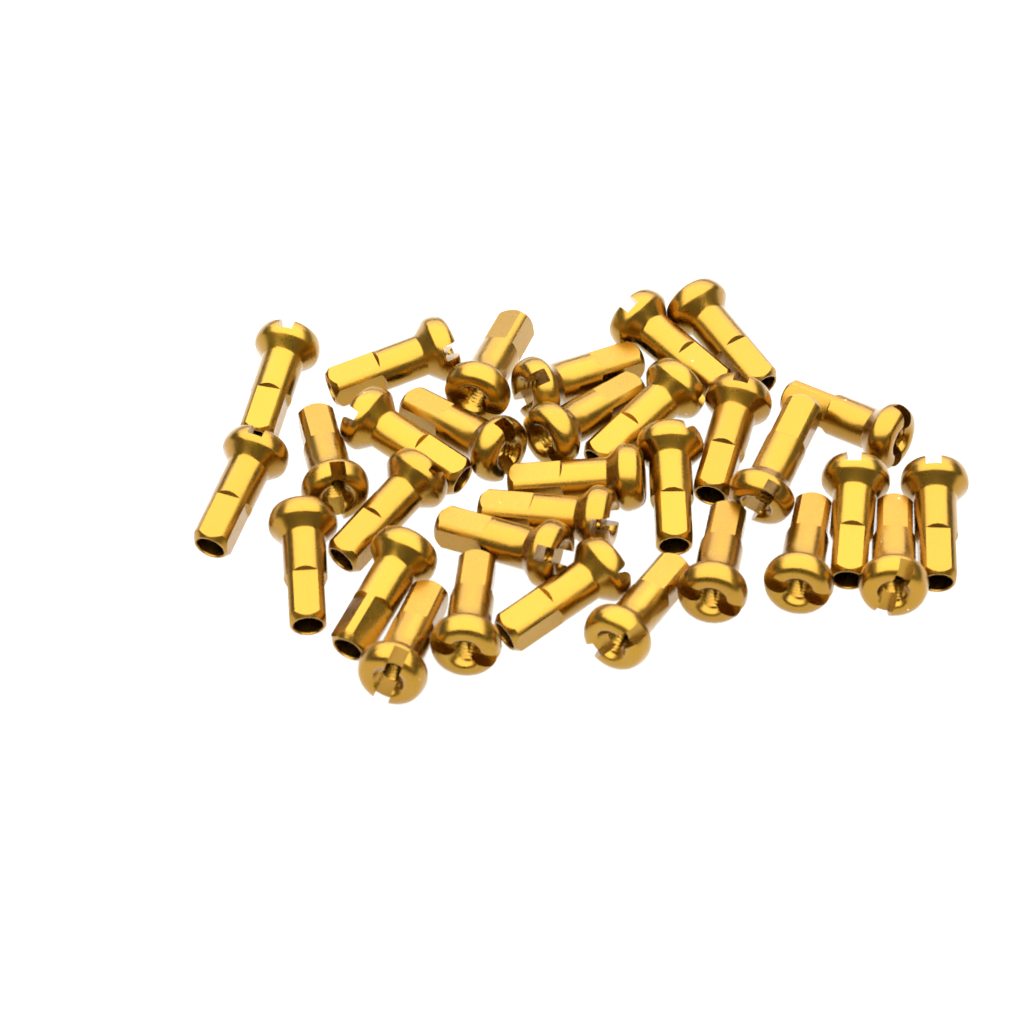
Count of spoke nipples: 31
